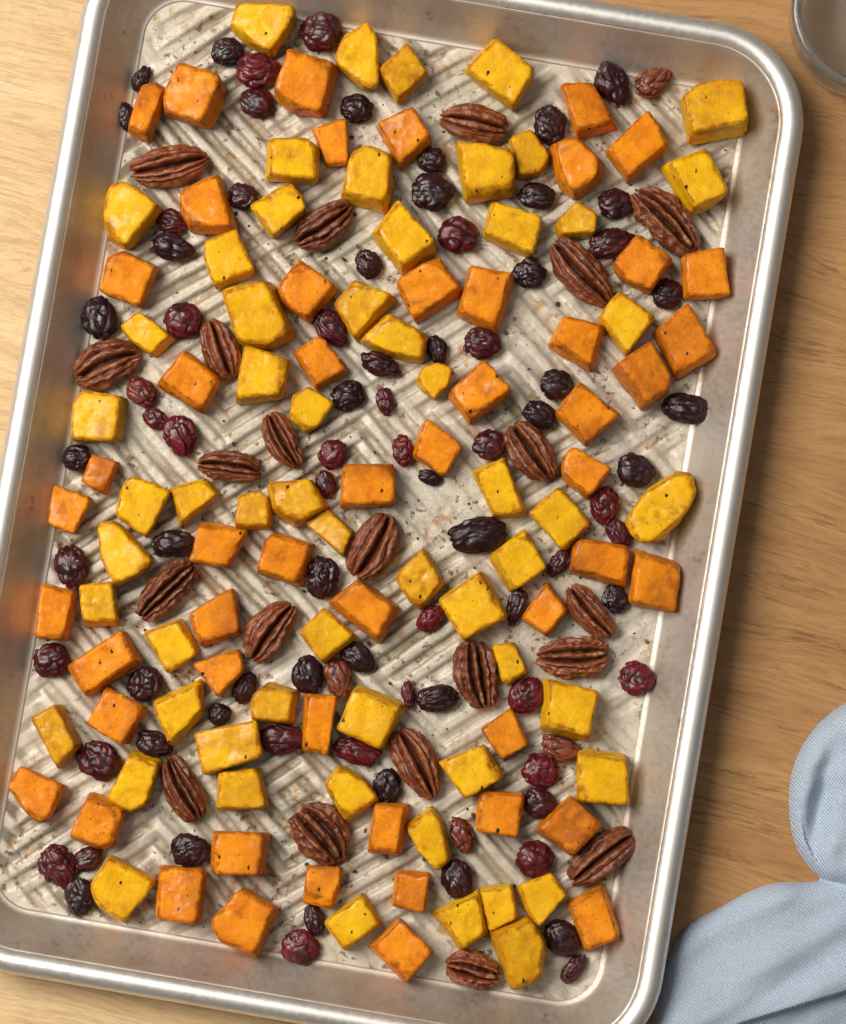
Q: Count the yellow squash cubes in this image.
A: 59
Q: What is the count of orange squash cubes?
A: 52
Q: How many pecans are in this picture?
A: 21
